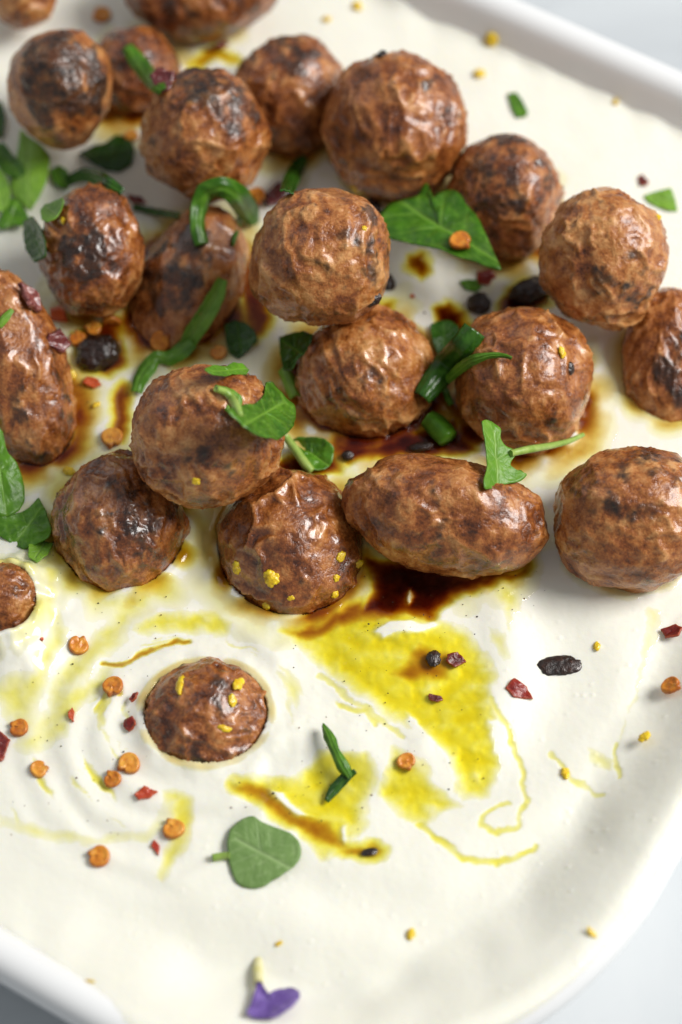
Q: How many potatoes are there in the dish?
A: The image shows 23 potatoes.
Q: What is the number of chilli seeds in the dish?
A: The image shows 20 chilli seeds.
